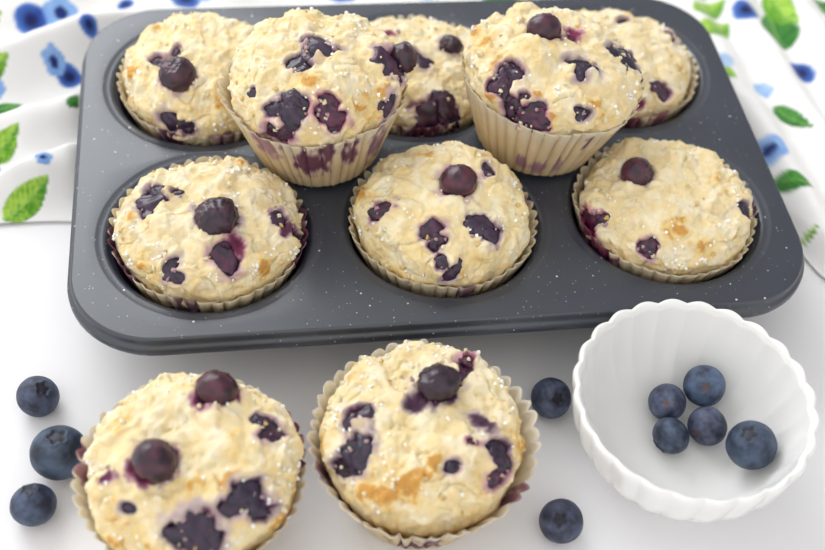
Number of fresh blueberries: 10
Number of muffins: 10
